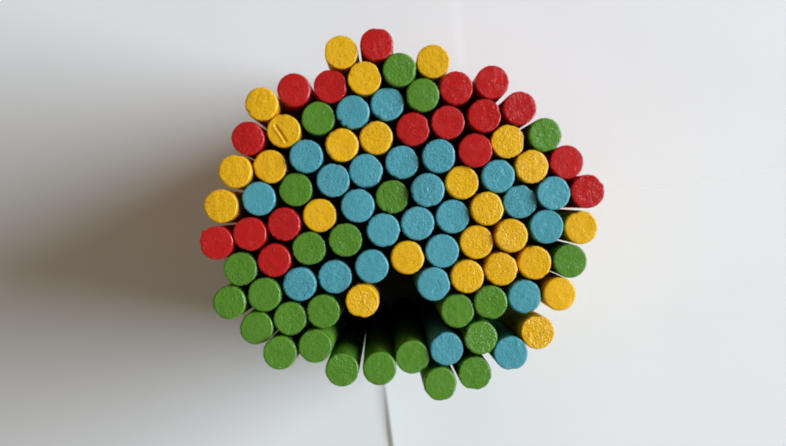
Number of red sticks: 17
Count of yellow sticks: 25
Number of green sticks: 25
